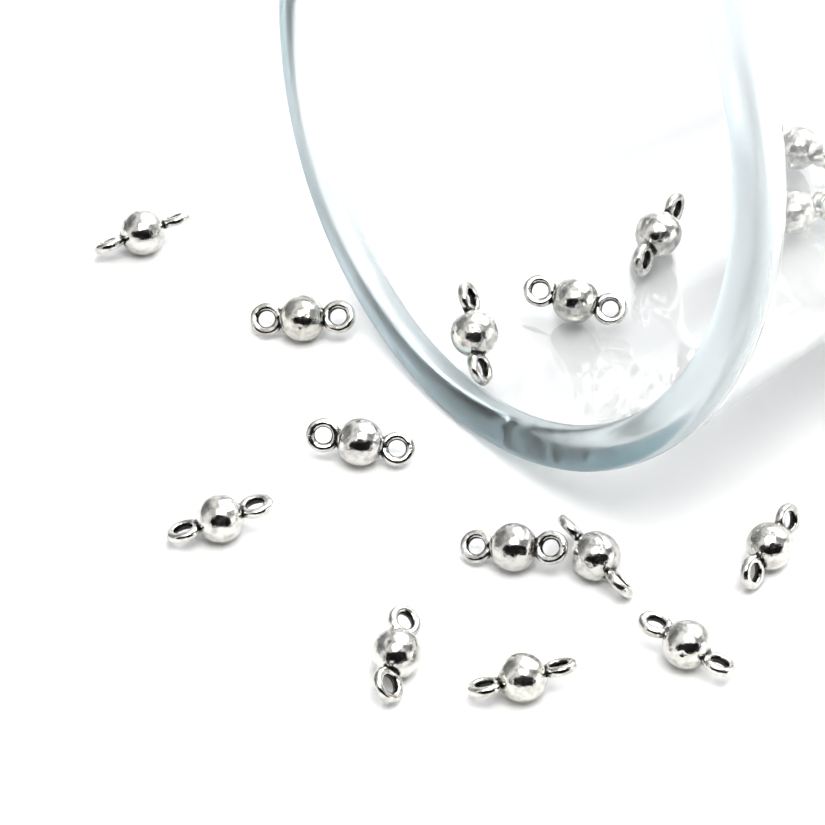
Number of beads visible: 15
